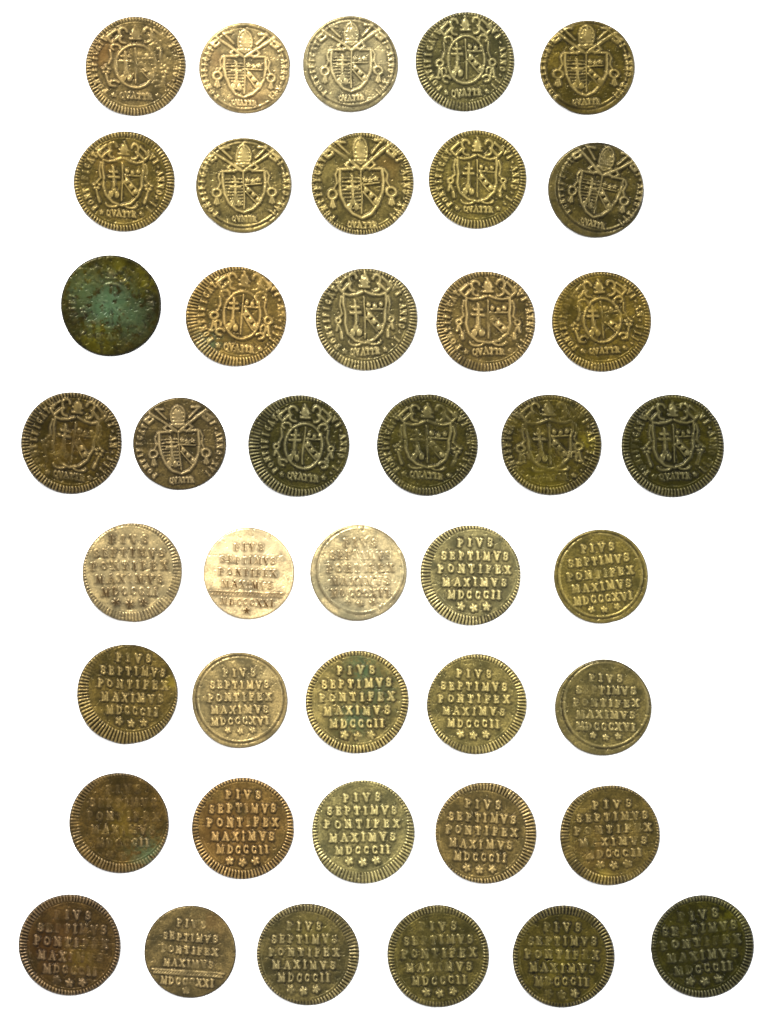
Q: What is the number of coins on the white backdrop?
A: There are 42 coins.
